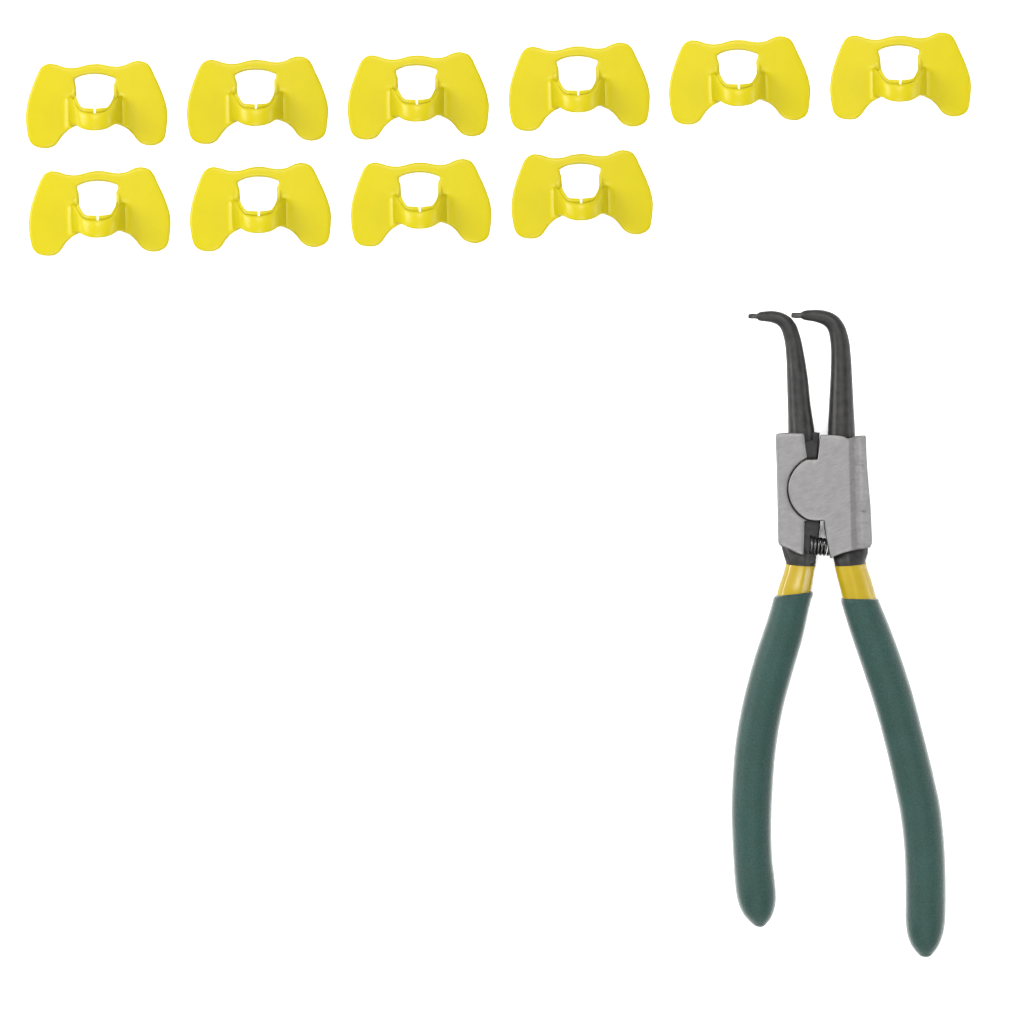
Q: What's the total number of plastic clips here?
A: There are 10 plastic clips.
